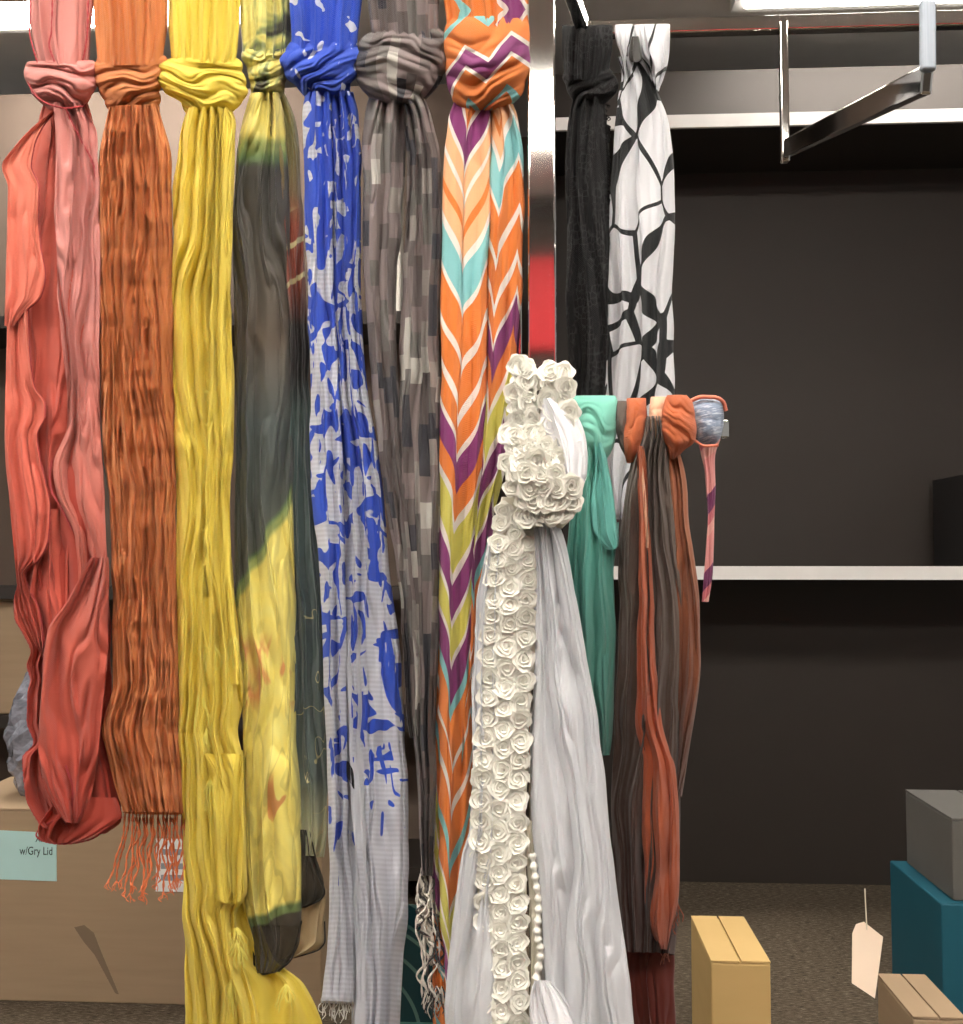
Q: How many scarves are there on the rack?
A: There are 13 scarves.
